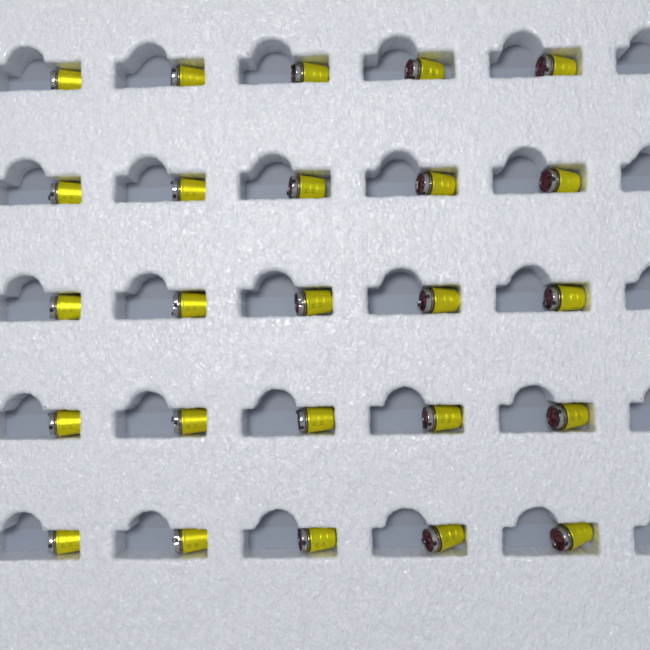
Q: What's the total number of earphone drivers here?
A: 25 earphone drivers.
